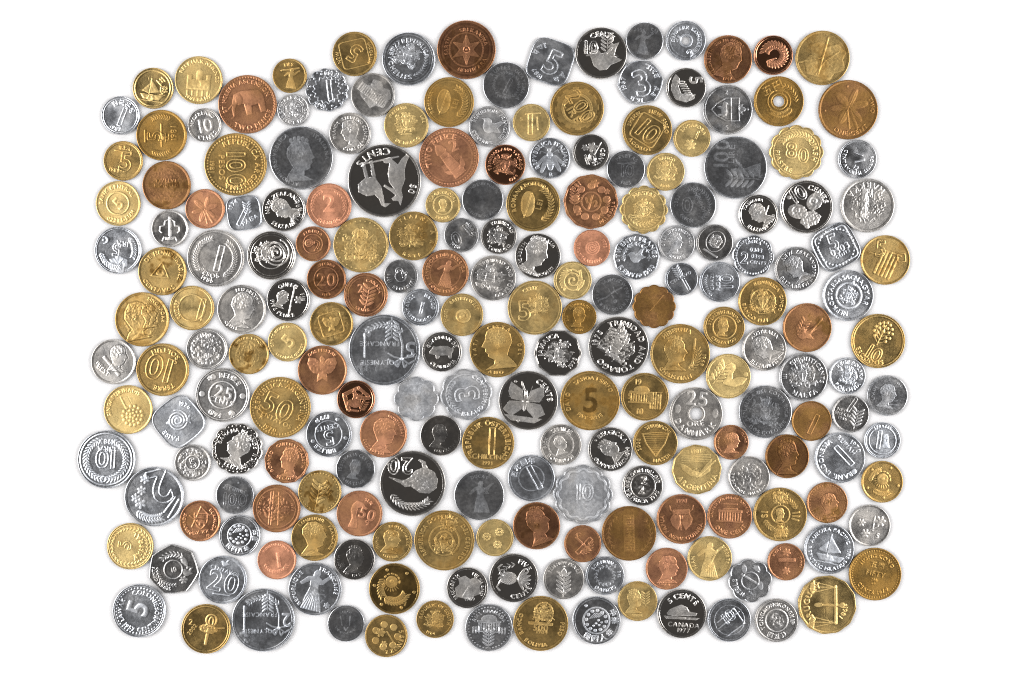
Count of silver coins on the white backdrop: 108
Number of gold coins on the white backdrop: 65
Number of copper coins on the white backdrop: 37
